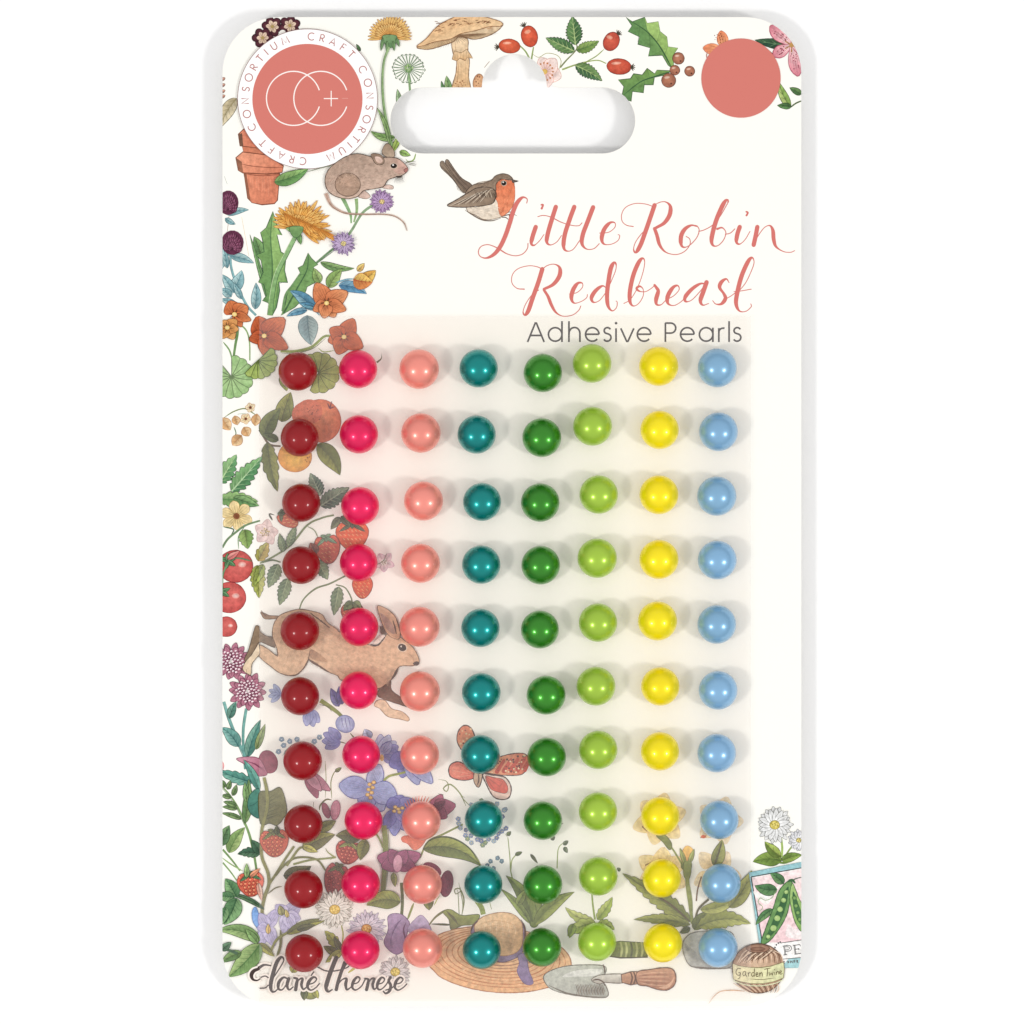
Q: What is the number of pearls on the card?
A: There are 80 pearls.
